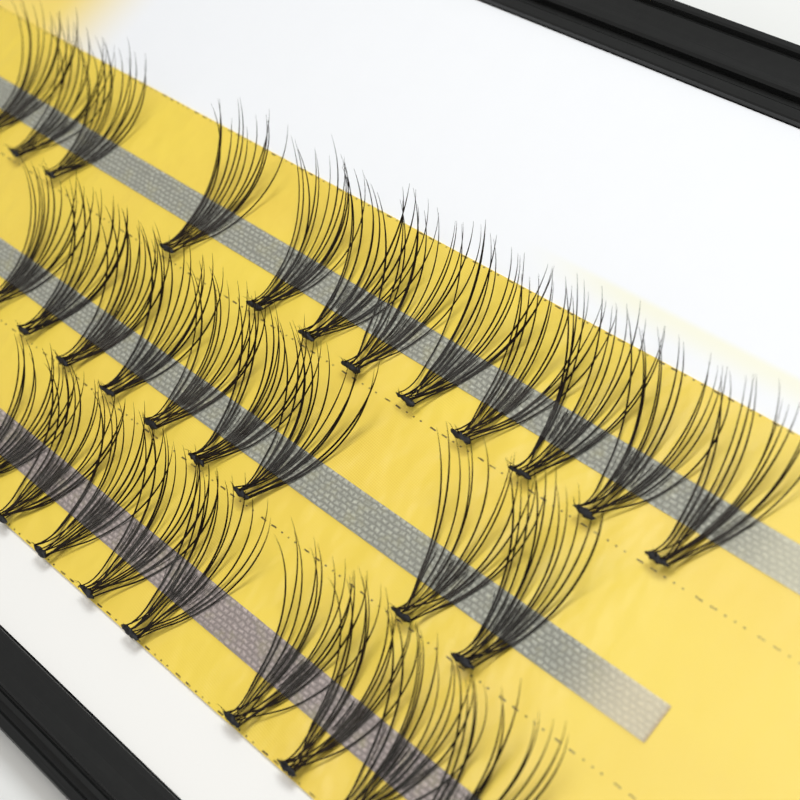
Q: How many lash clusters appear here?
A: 30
